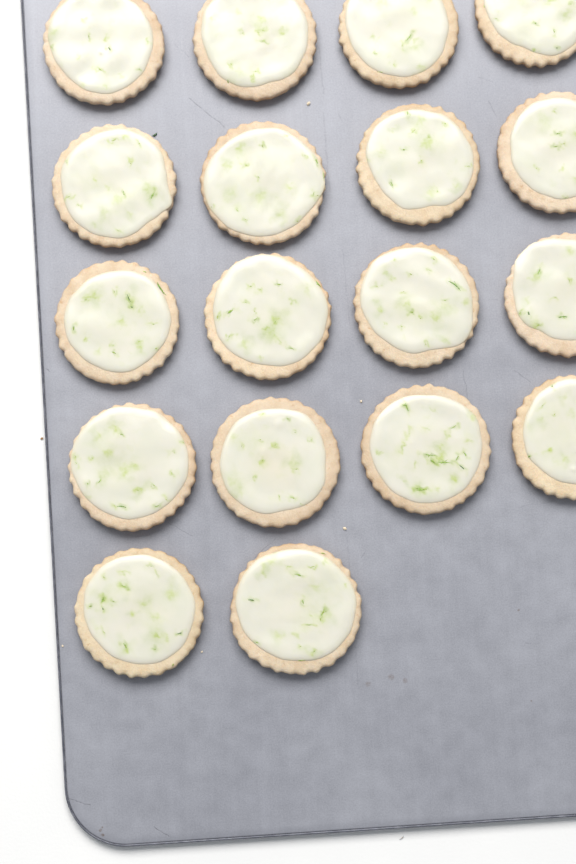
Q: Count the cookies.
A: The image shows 18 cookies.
